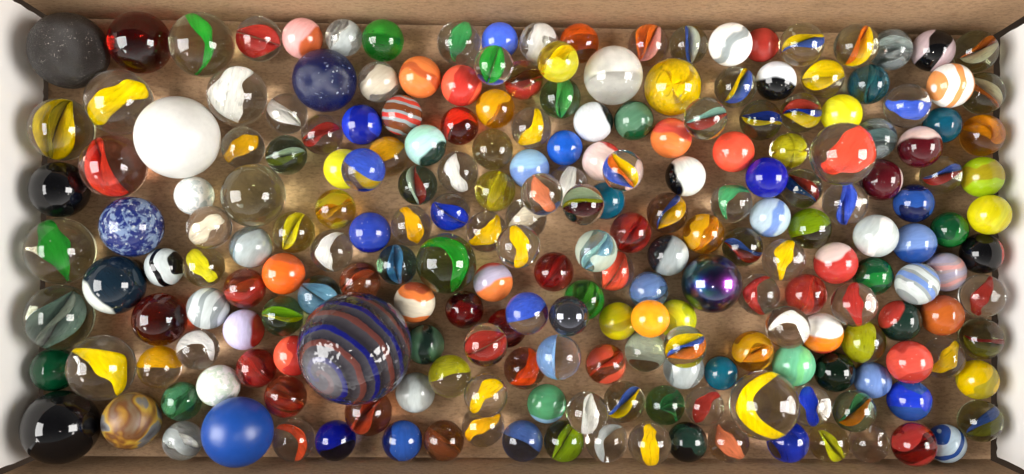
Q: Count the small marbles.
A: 195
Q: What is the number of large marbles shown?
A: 27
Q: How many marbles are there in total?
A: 222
